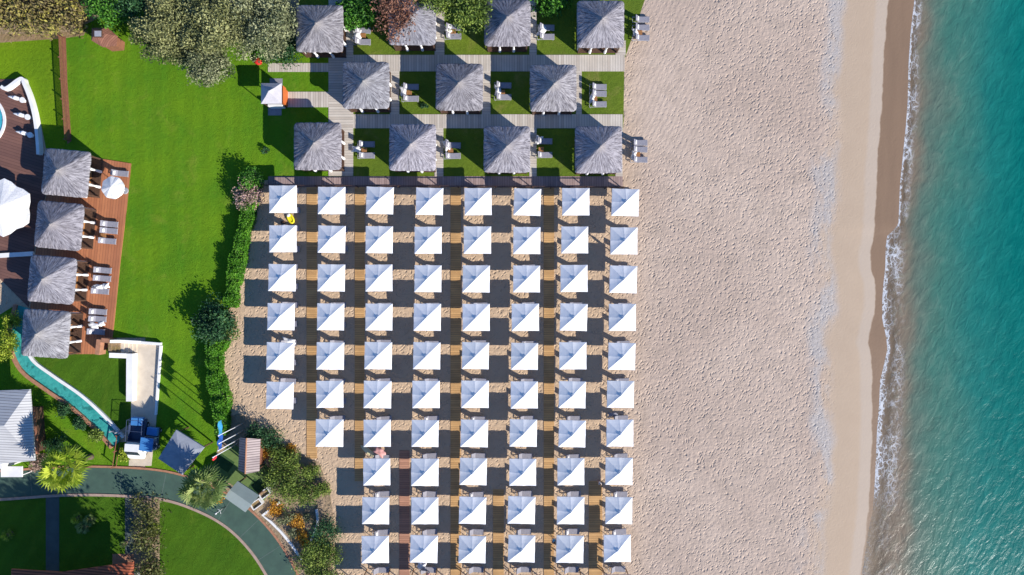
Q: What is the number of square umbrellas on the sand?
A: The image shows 73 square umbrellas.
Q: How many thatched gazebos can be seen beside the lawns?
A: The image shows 15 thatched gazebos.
